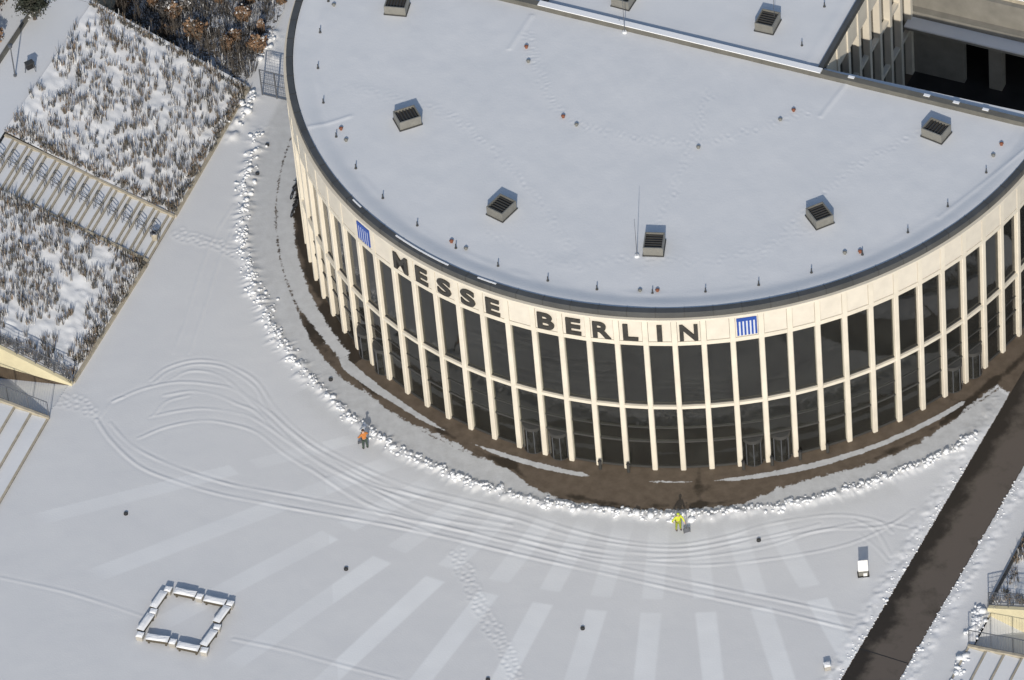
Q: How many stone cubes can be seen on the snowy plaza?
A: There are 9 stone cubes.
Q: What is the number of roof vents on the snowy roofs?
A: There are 8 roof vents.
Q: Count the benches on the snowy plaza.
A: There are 8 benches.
